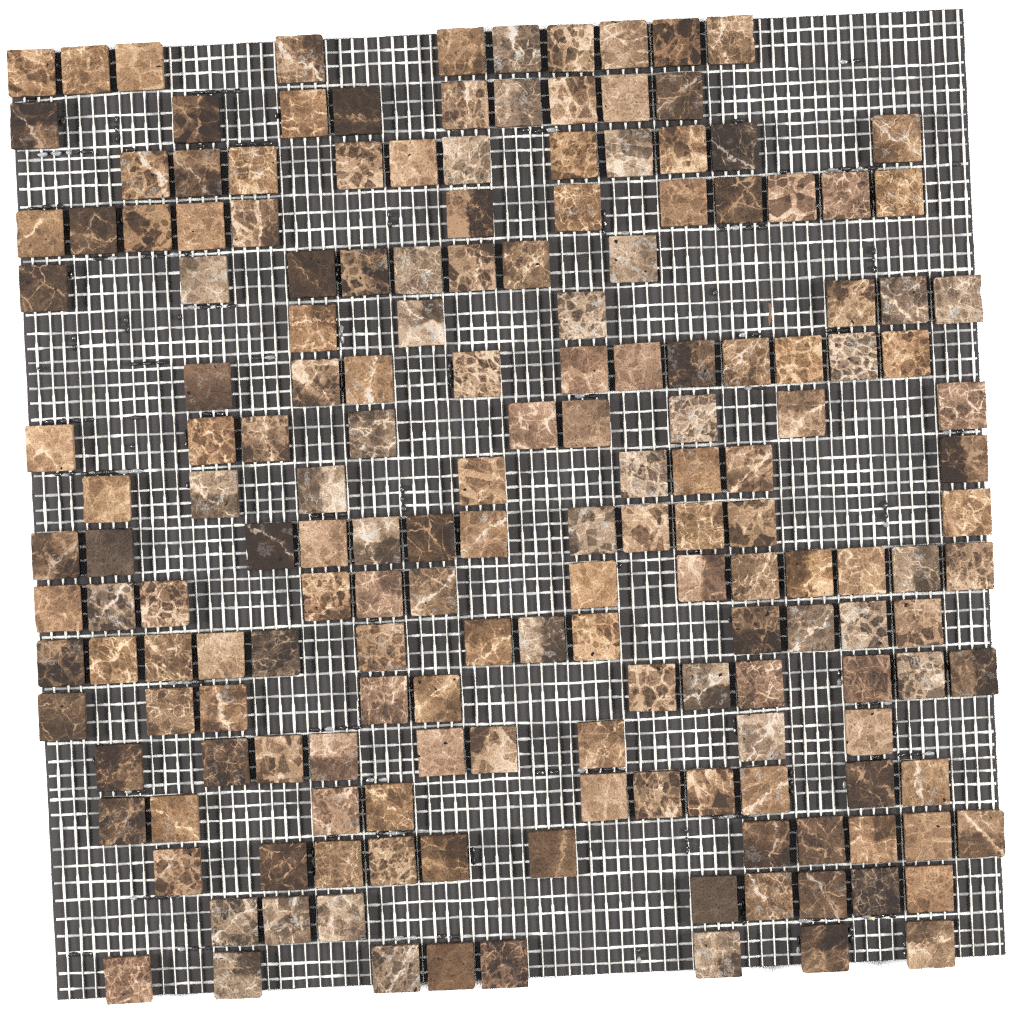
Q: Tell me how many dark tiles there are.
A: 42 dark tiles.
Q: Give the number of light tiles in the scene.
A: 137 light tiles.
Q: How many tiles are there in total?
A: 179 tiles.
